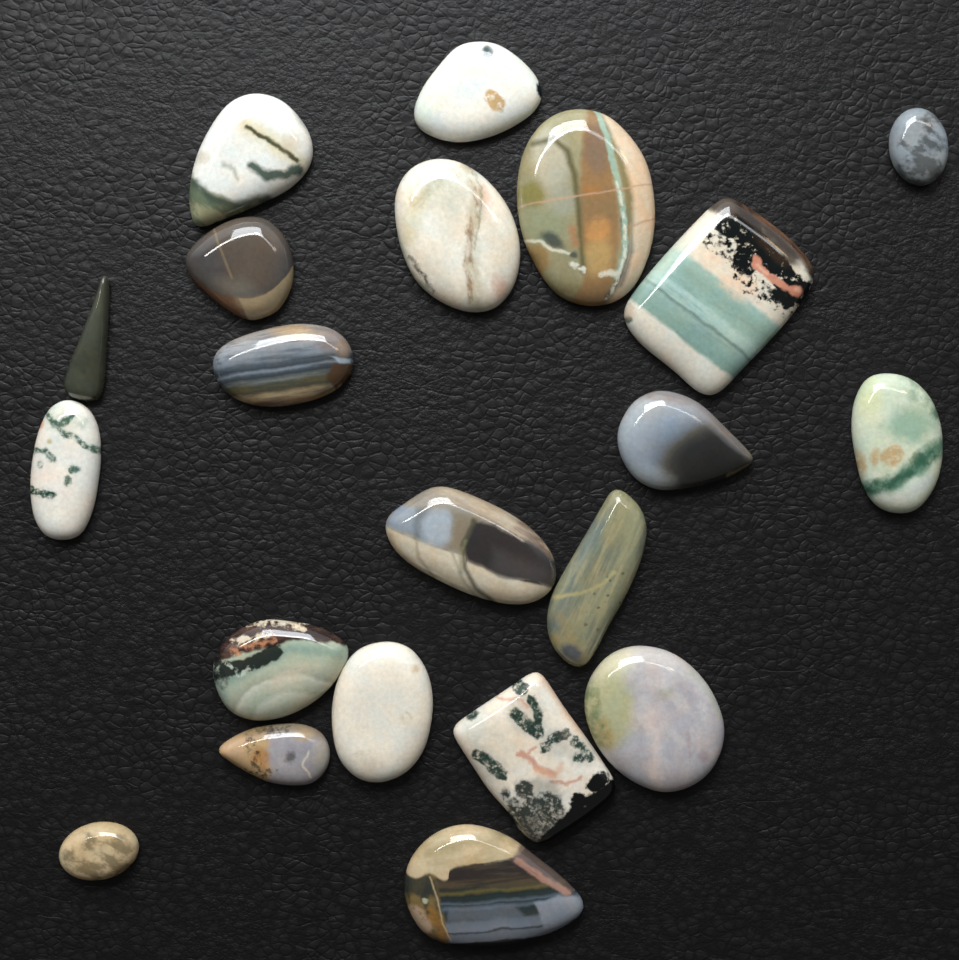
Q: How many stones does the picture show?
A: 21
